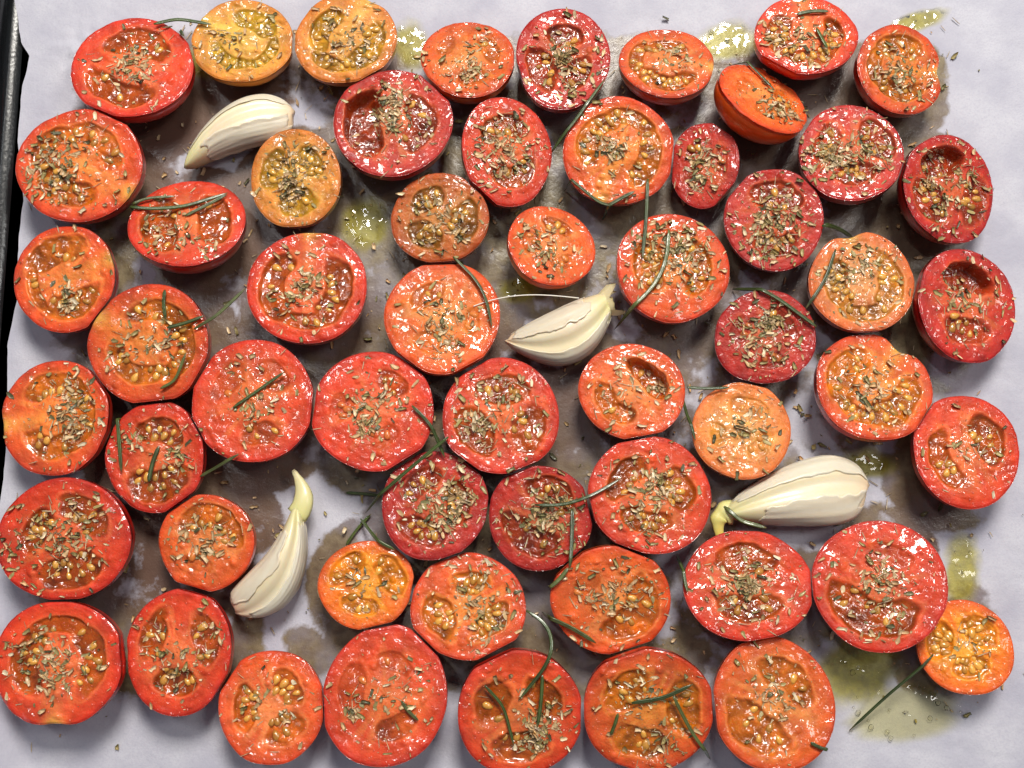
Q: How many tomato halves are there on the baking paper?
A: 56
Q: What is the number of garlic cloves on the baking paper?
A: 4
